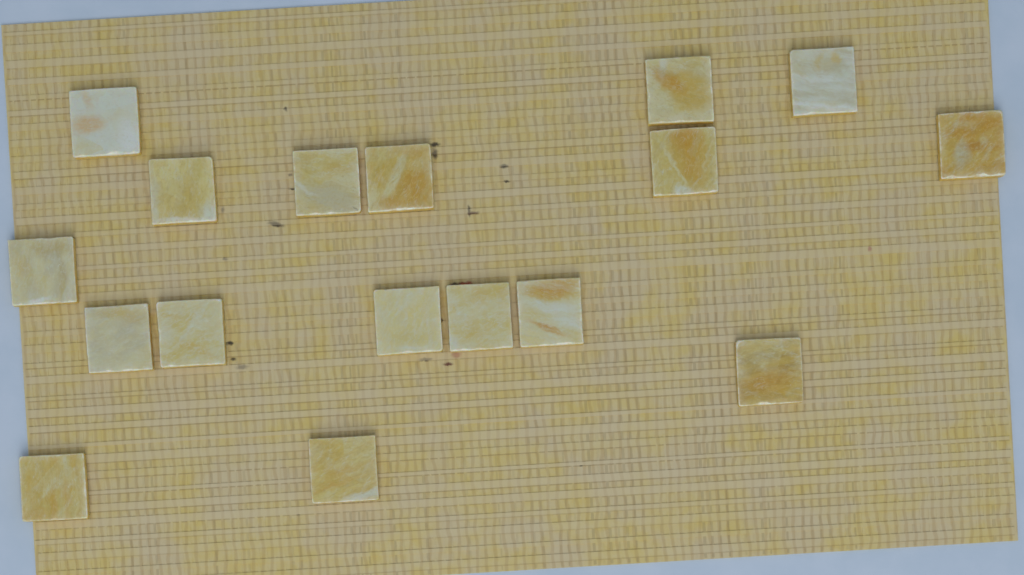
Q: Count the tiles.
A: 17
